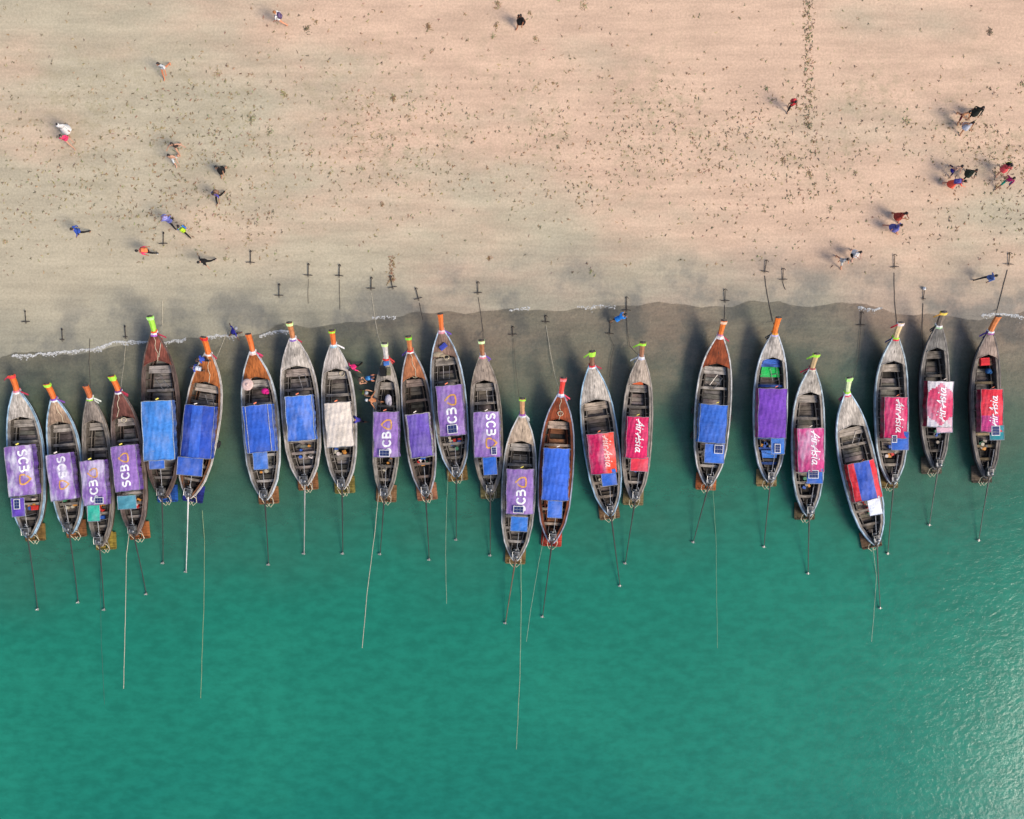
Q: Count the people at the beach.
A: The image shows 39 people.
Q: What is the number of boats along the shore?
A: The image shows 24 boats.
